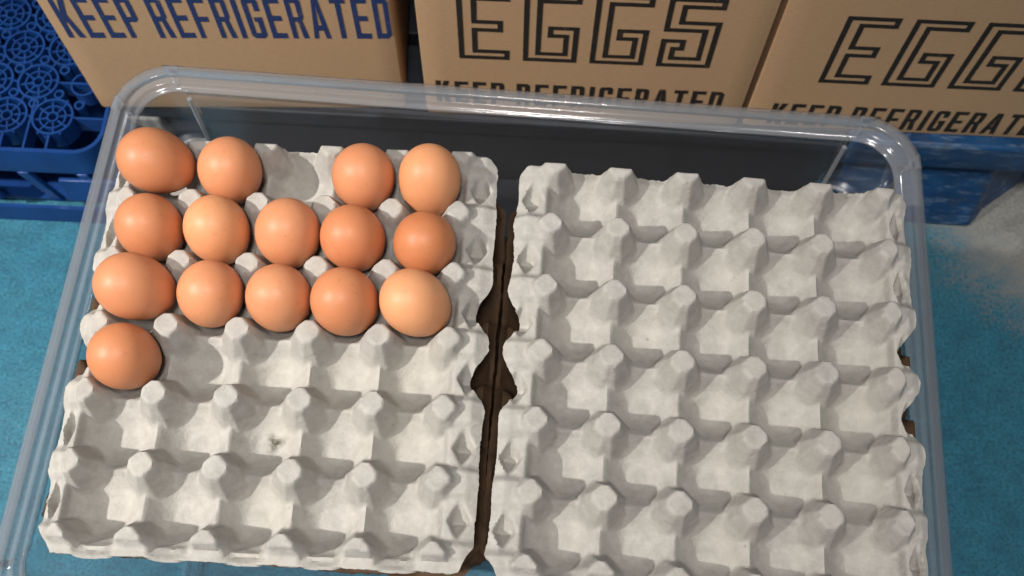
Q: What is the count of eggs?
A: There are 15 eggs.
